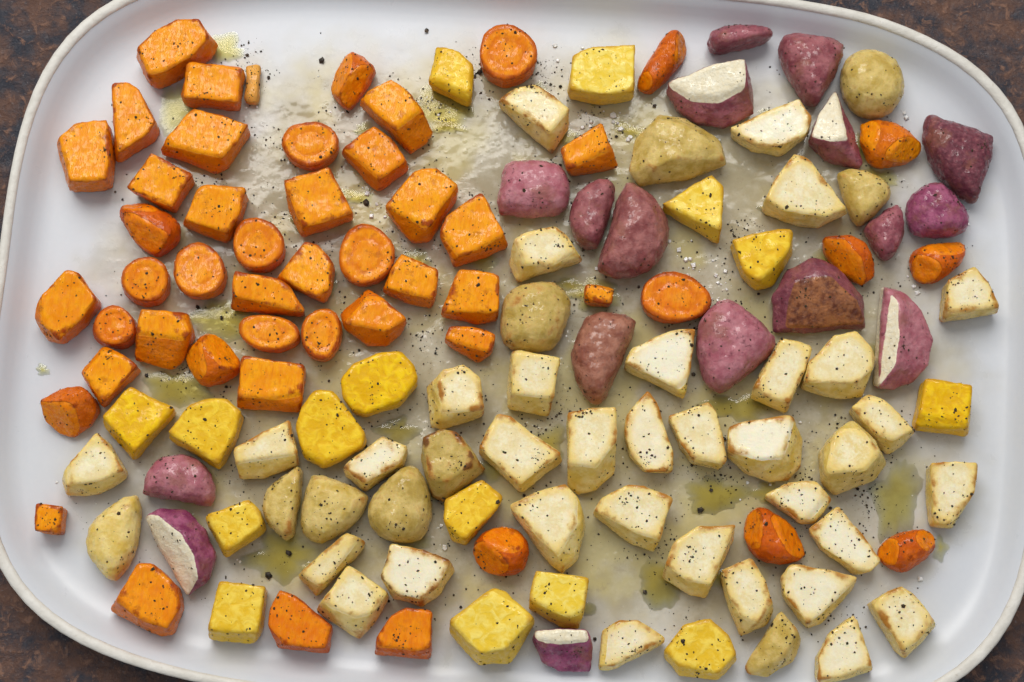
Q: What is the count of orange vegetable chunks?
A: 50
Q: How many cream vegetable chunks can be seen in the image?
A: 44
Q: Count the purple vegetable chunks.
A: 17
